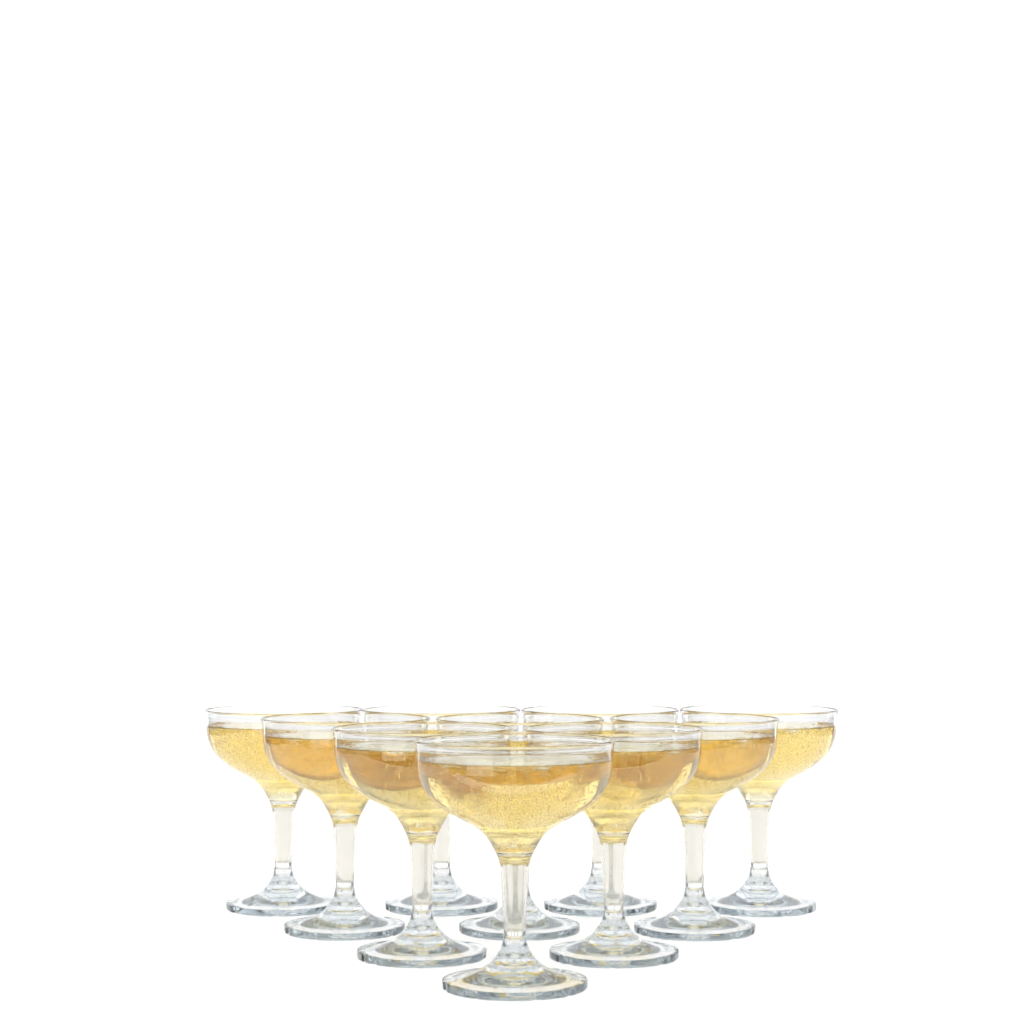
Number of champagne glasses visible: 10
